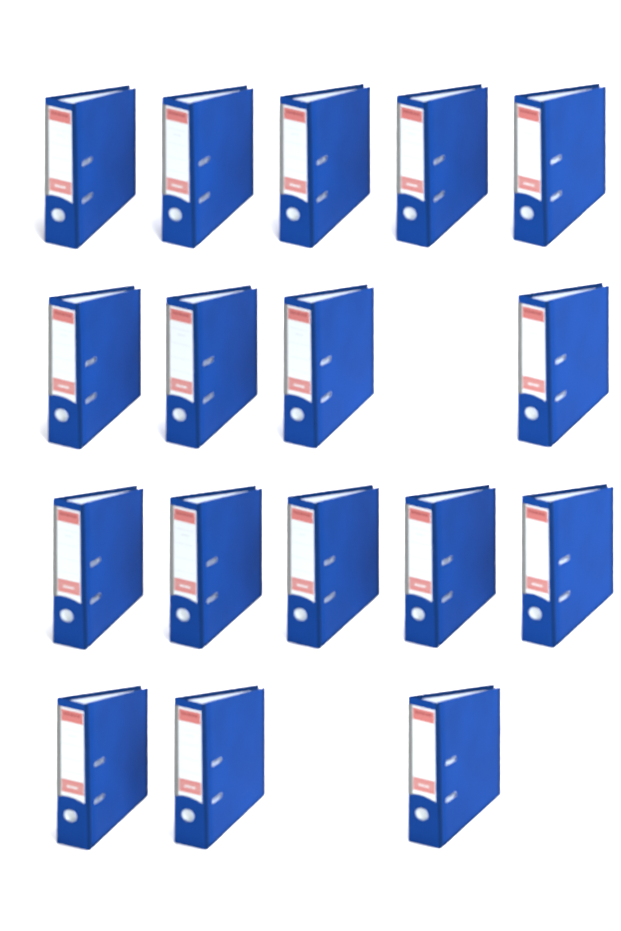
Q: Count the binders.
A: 17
